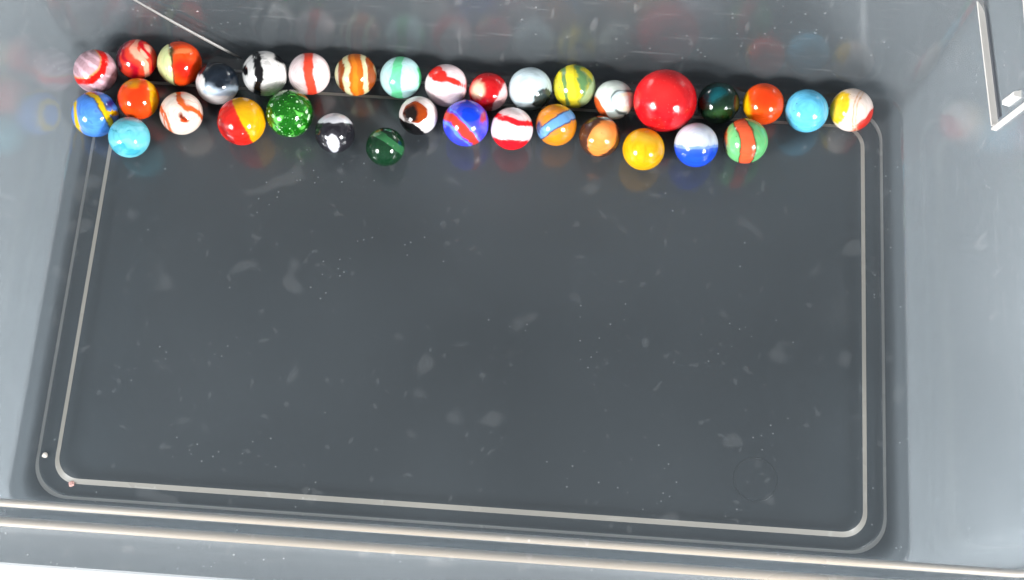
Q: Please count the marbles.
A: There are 34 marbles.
